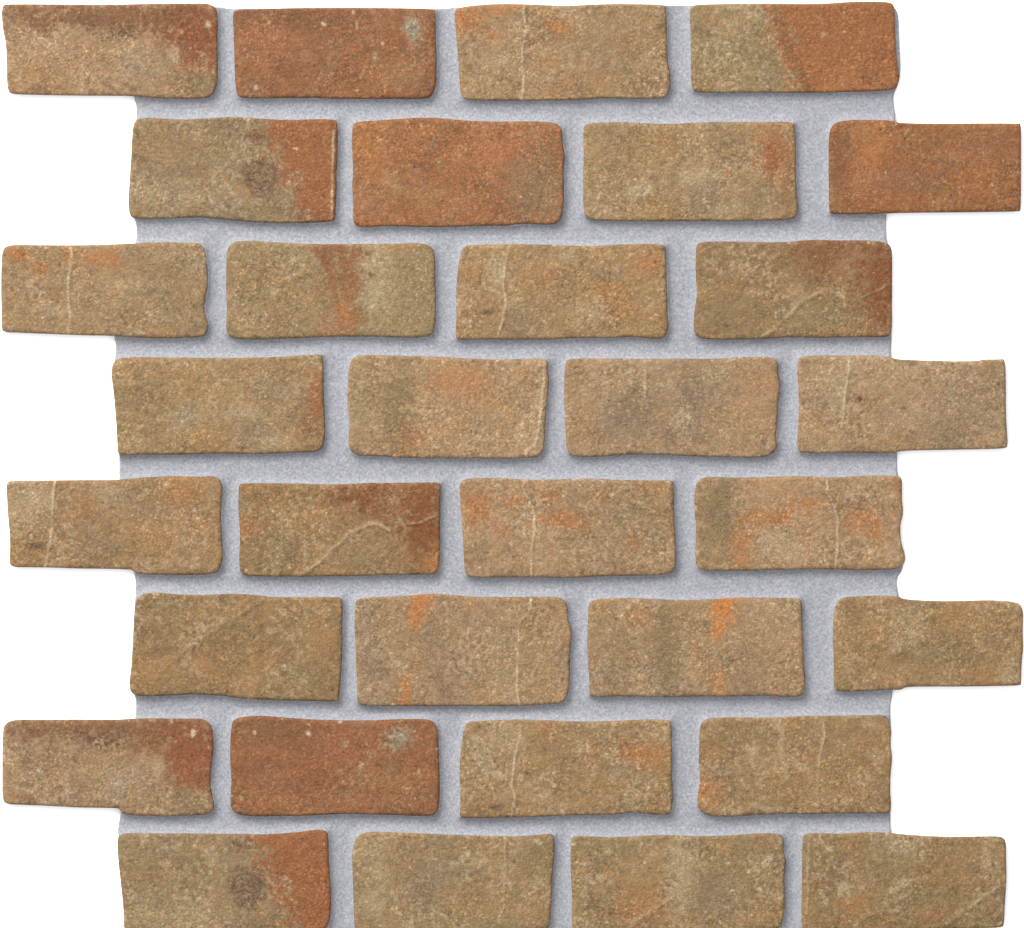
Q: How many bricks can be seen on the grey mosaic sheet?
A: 32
